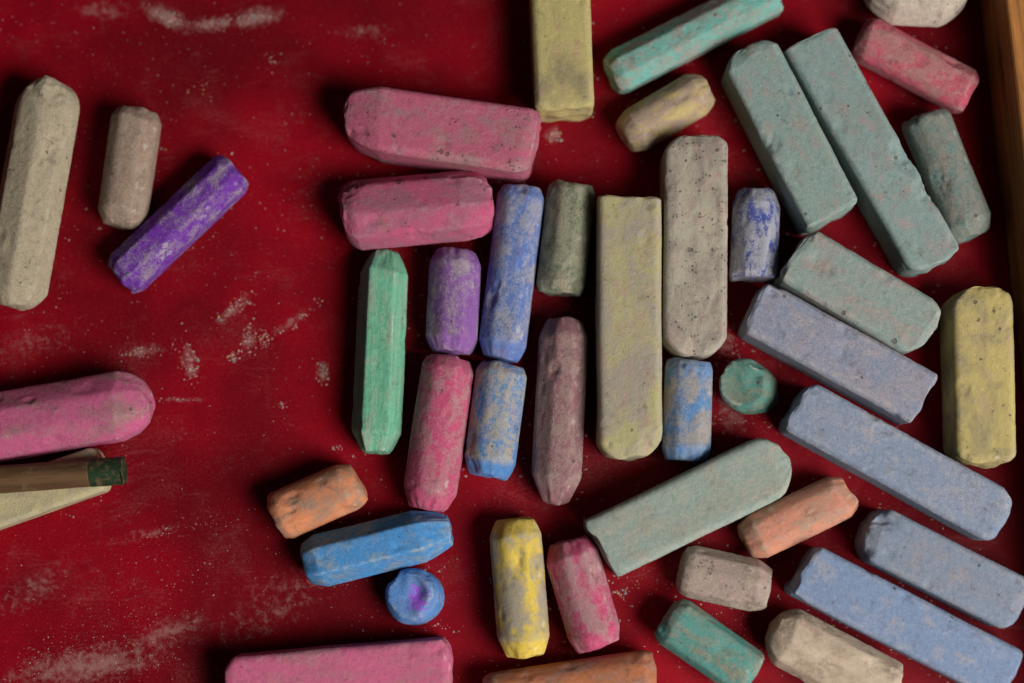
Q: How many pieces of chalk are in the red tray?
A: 45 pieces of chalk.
